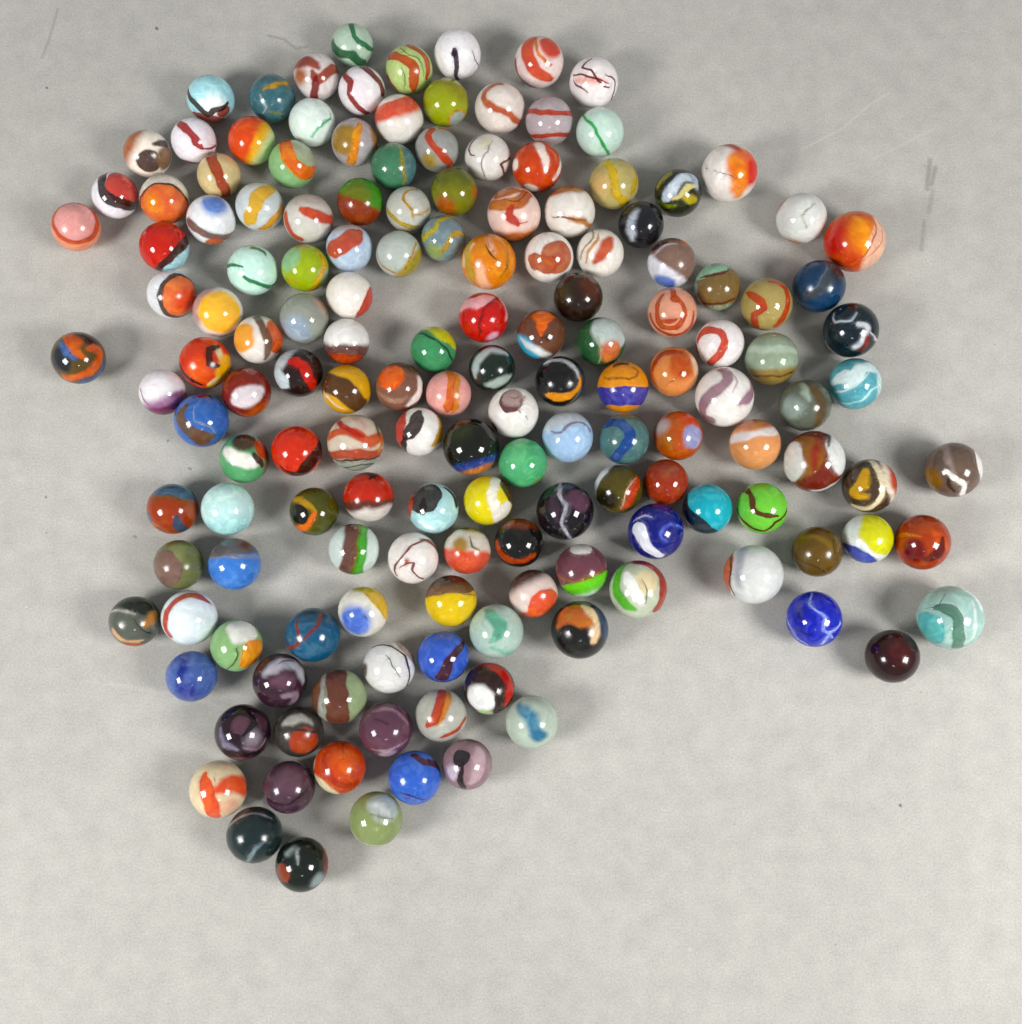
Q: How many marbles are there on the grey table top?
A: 155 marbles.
